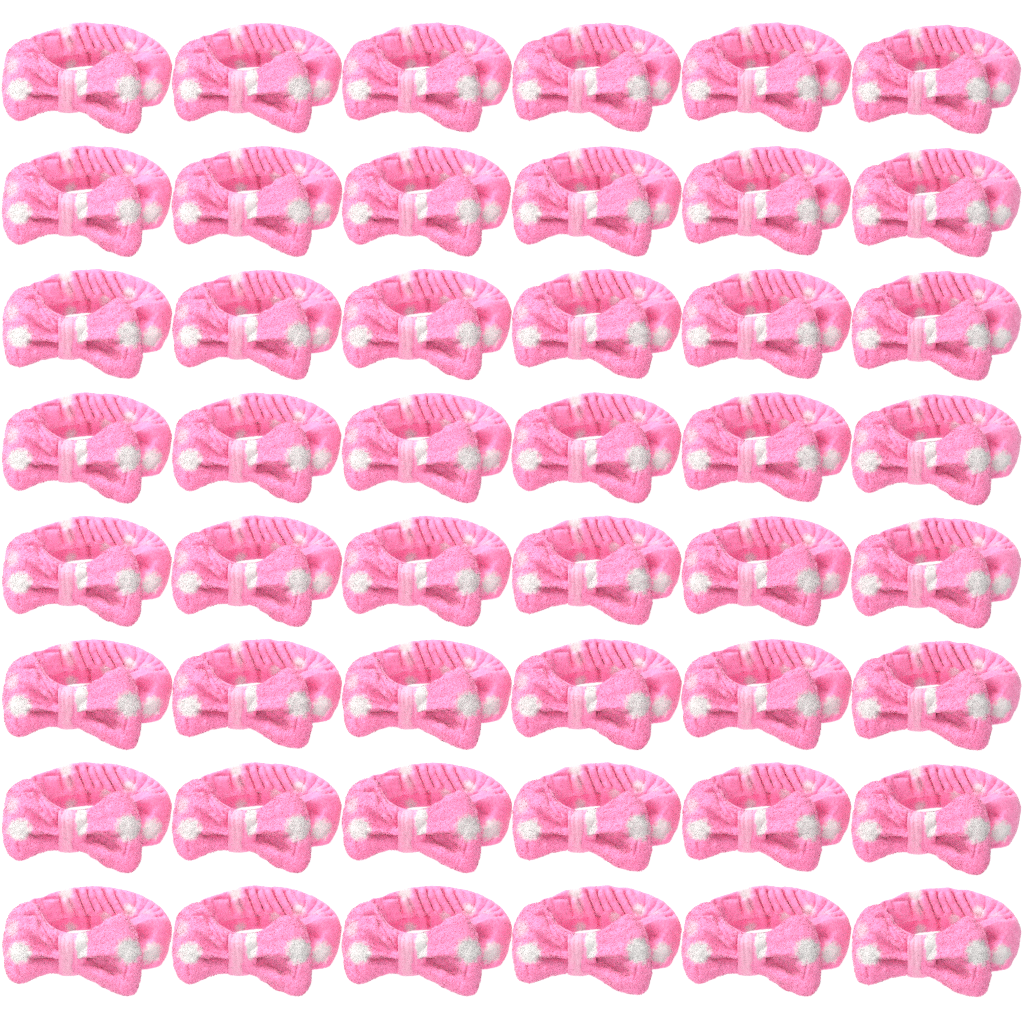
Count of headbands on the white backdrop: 48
